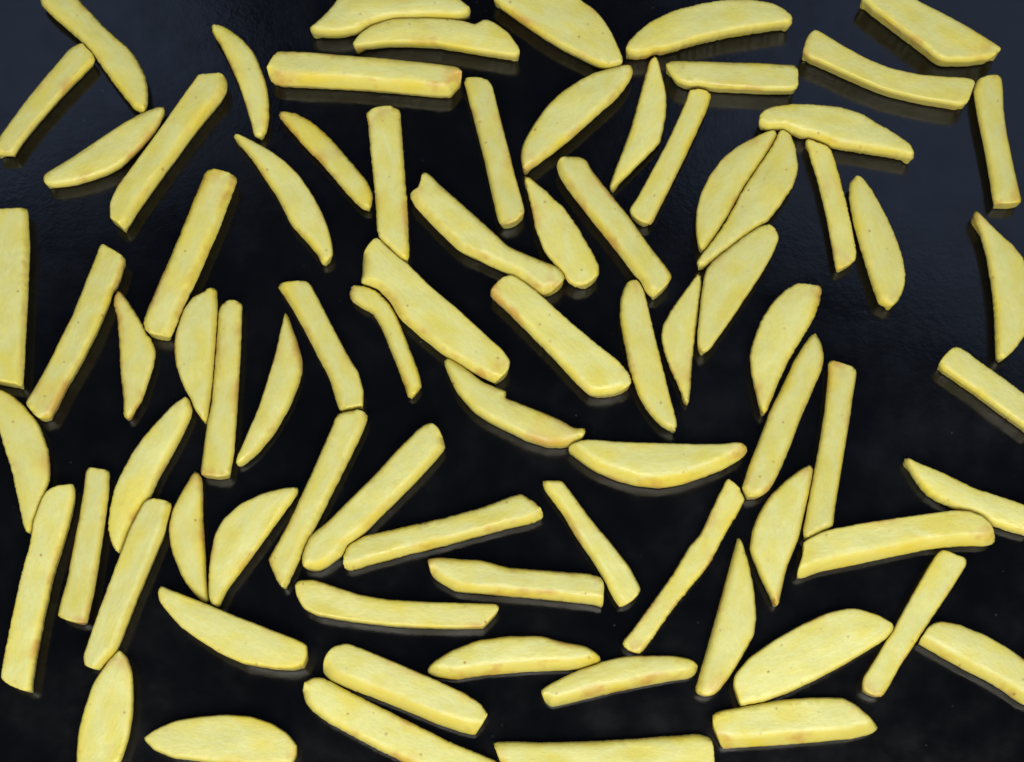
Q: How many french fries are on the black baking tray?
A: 80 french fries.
